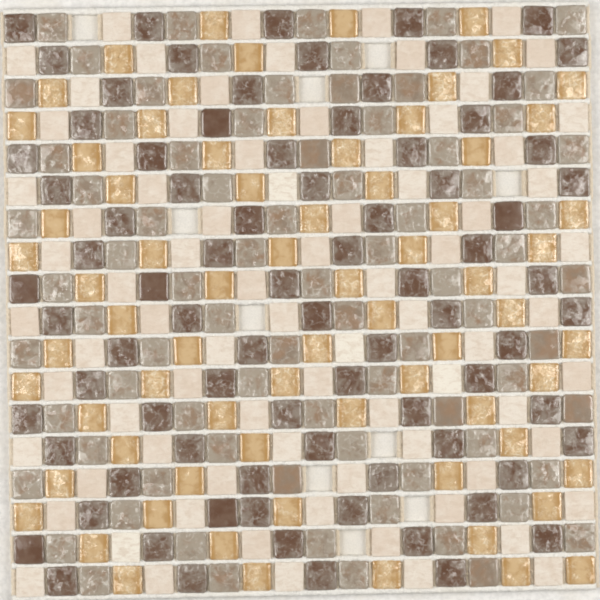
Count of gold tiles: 71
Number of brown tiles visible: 82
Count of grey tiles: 81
